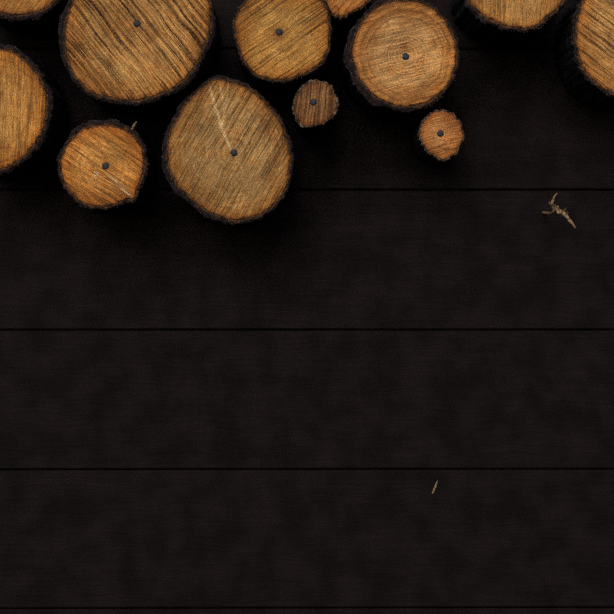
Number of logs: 12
